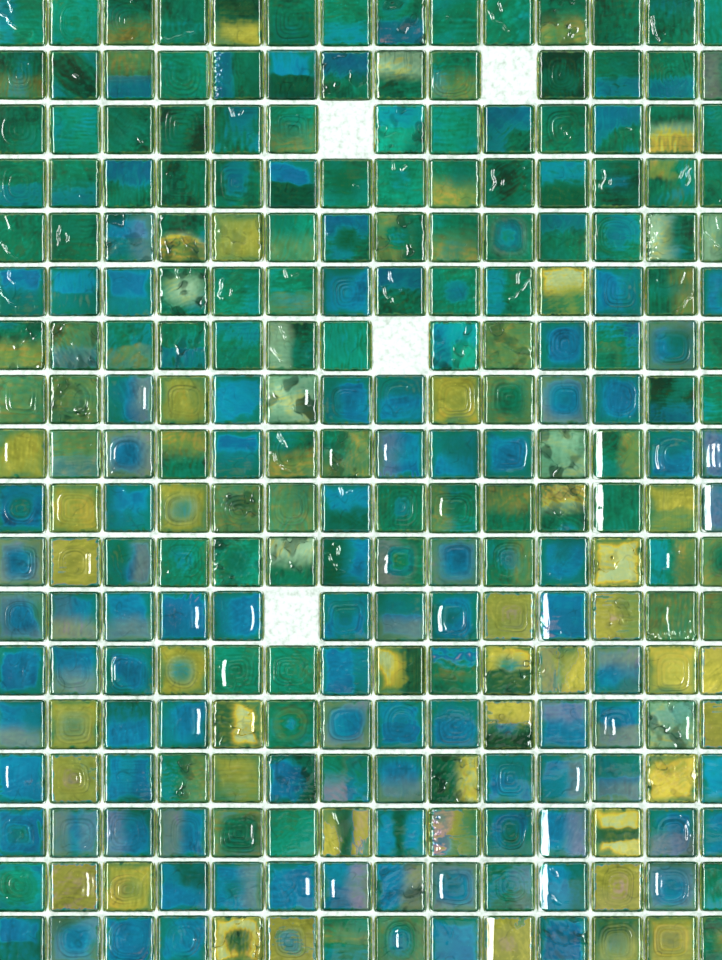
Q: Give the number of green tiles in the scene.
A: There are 125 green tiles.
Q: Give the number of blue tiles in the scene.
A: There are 86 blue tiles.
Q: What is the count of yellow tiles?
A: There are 37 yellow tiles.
